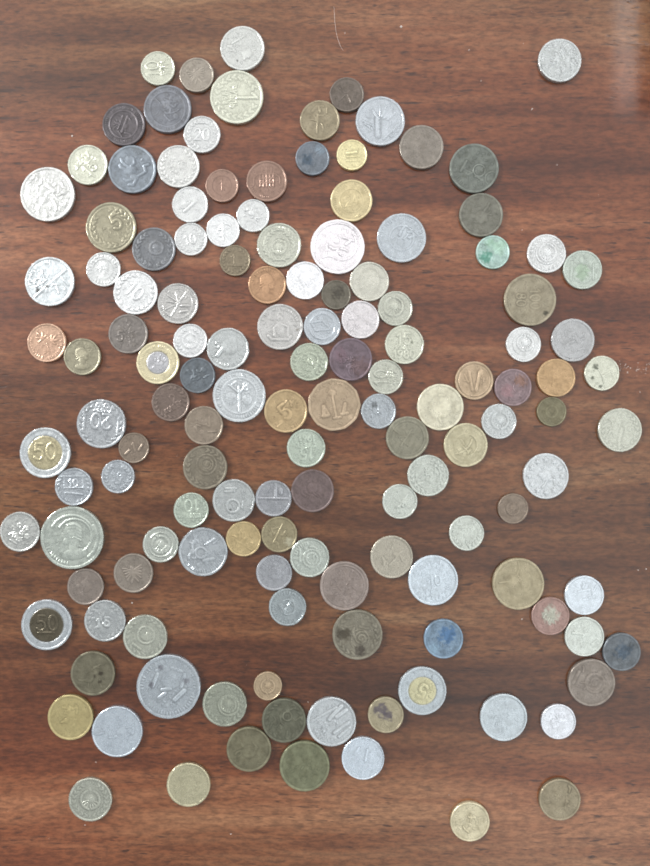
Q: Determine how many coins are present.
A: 138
